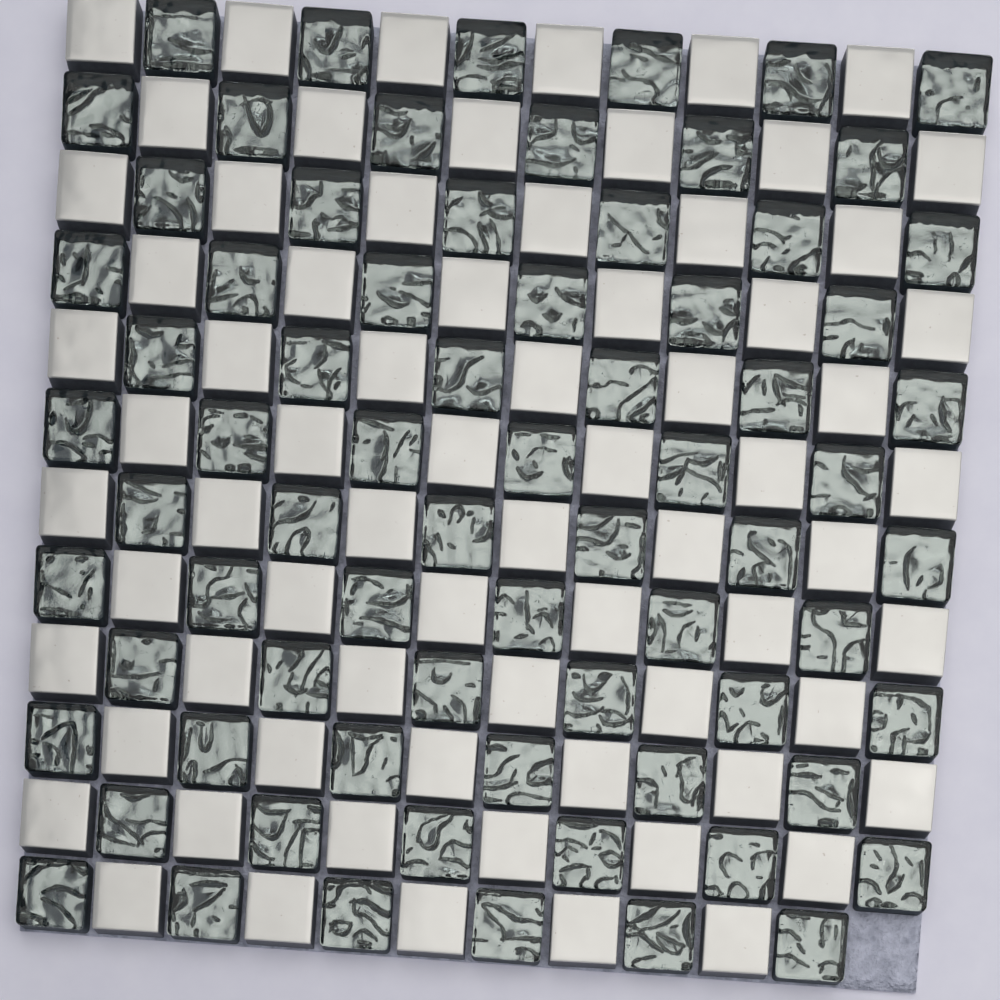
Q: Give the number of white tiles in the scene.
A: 71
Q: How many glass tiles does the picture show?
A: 72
